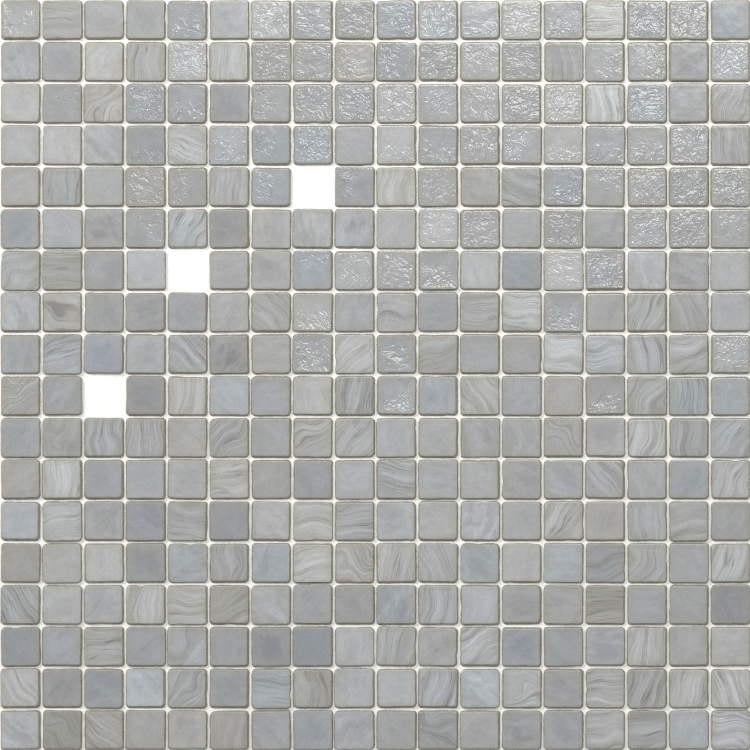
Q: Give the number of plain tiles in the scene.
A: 149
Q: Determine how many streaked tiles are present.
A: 95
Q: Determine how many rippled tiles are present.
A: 77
